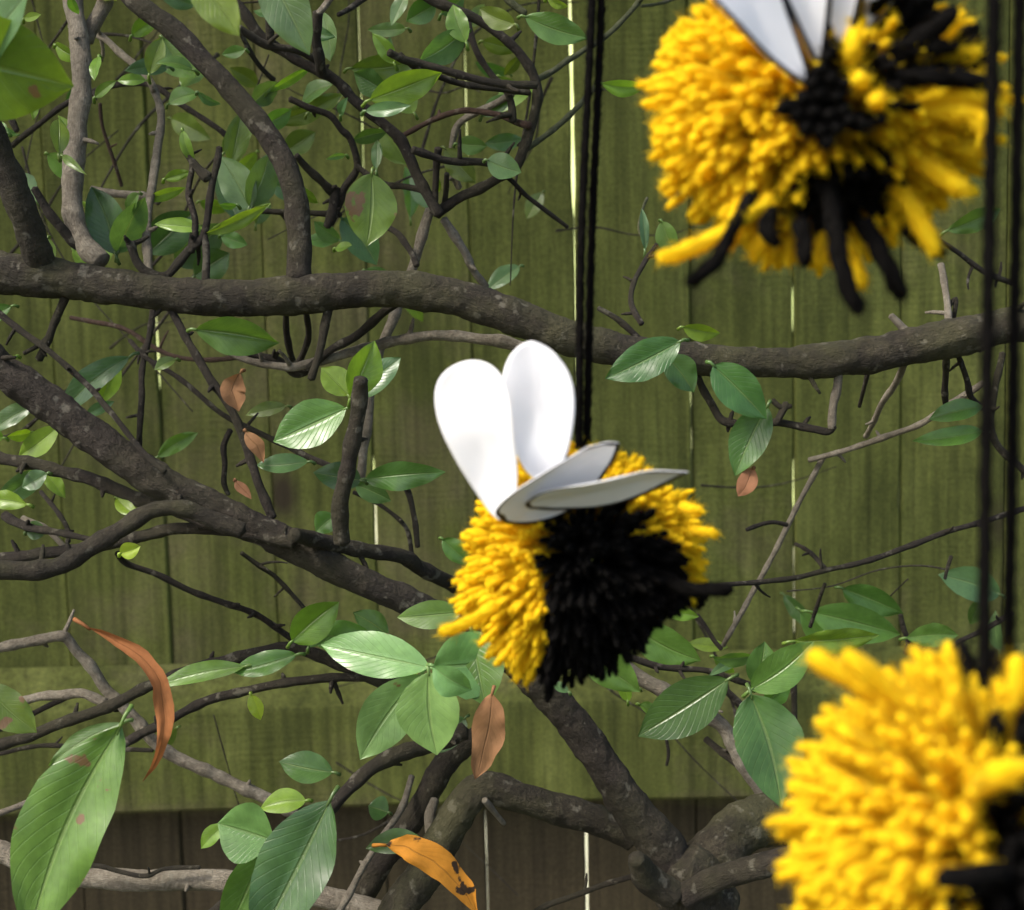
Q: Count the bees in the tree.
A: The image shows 3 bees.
